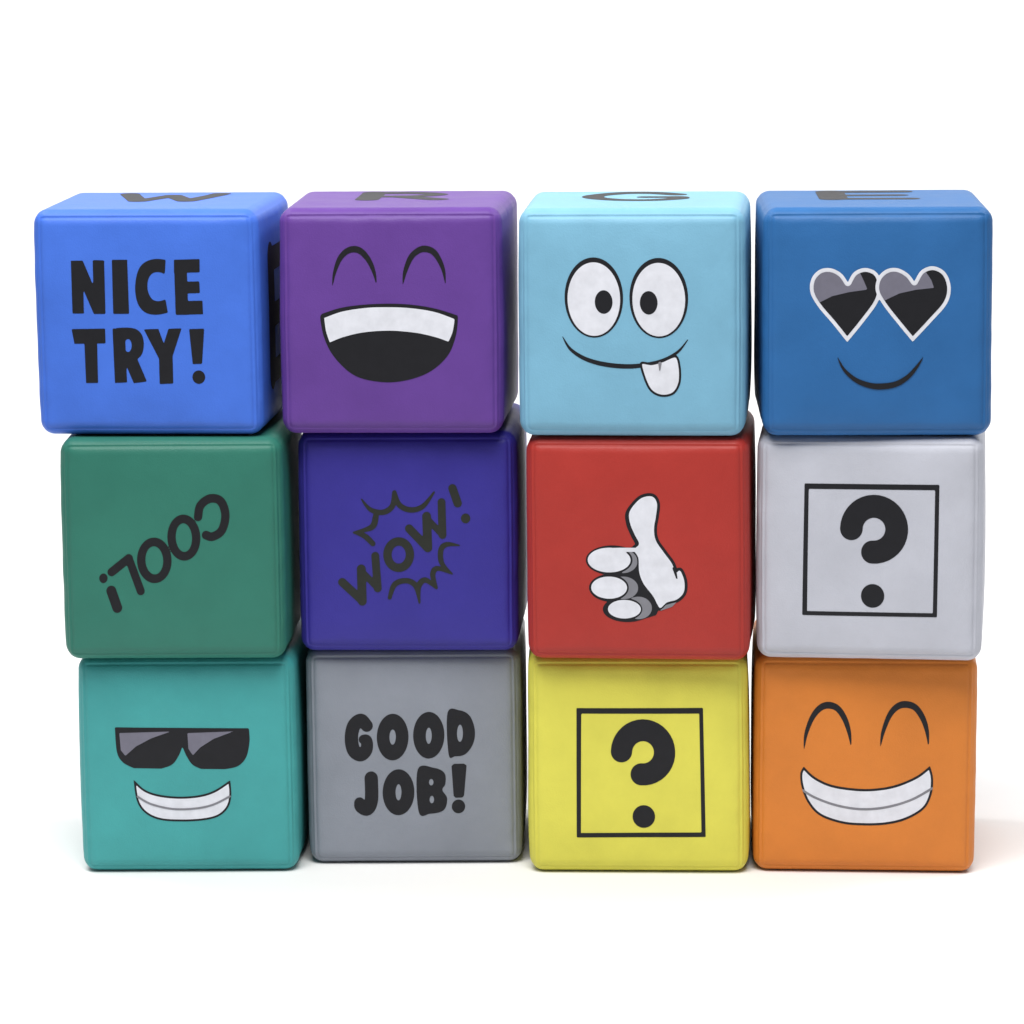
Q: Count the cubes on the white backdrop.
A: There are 12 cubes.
